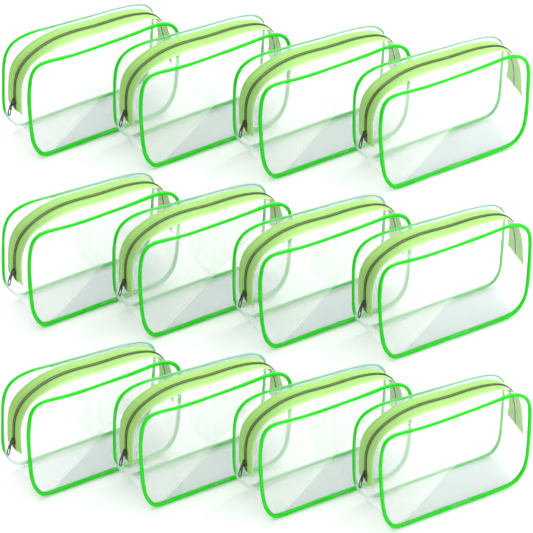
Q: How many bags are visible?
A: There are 12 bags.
